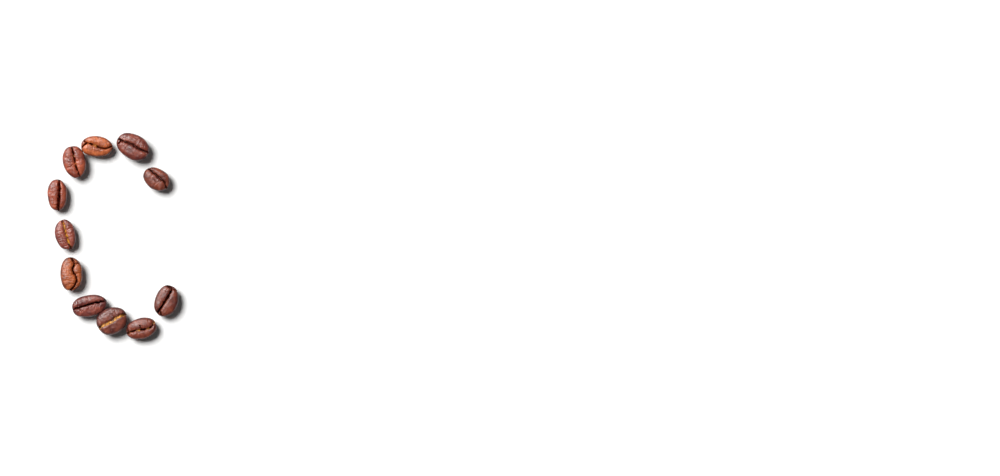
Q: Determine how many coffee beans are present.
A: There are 11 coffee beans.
